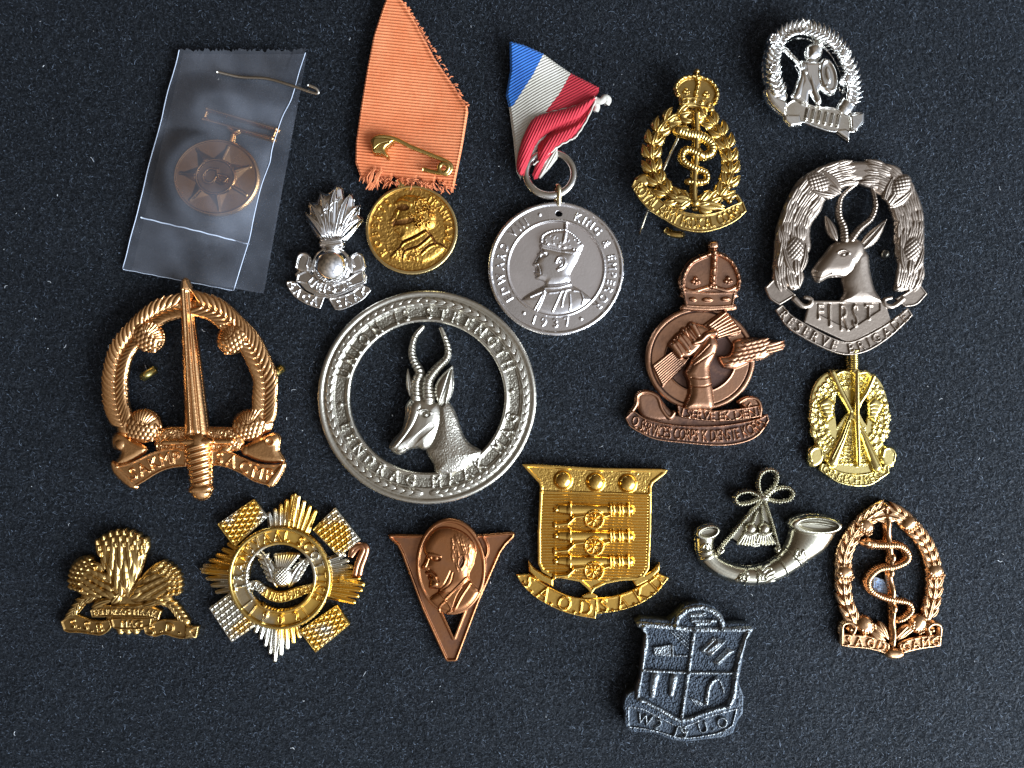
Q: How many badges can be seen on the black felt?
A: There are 15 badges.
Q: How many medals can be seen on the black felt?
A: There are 3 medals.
